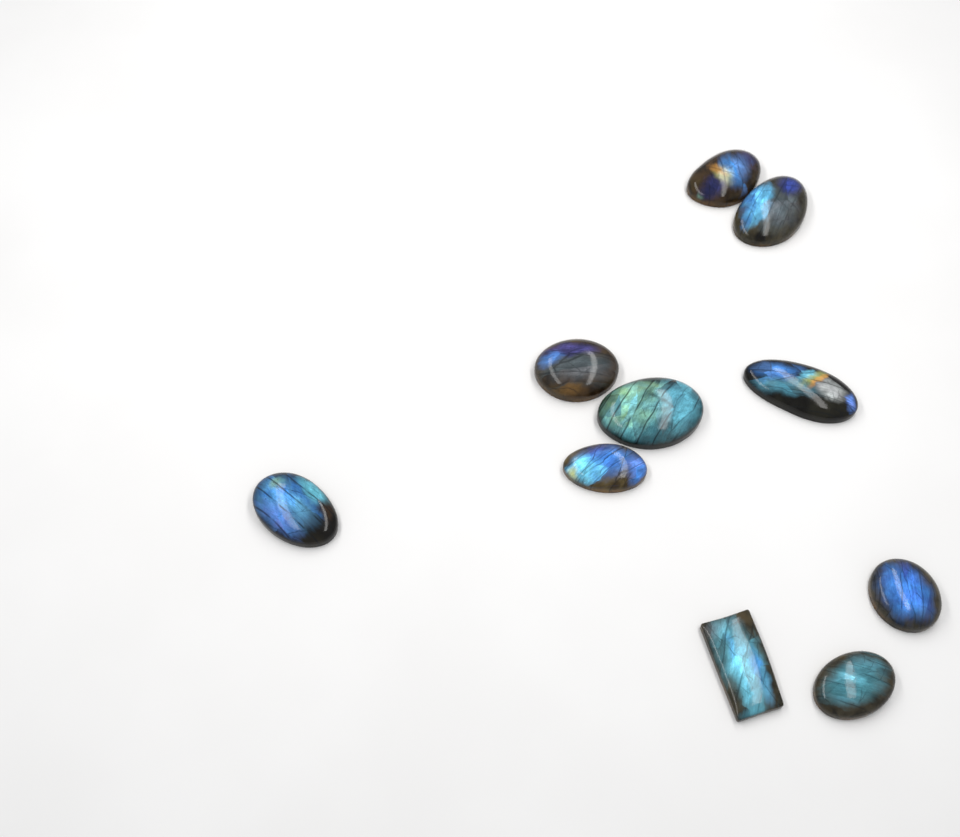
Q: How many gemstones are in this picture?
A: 10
